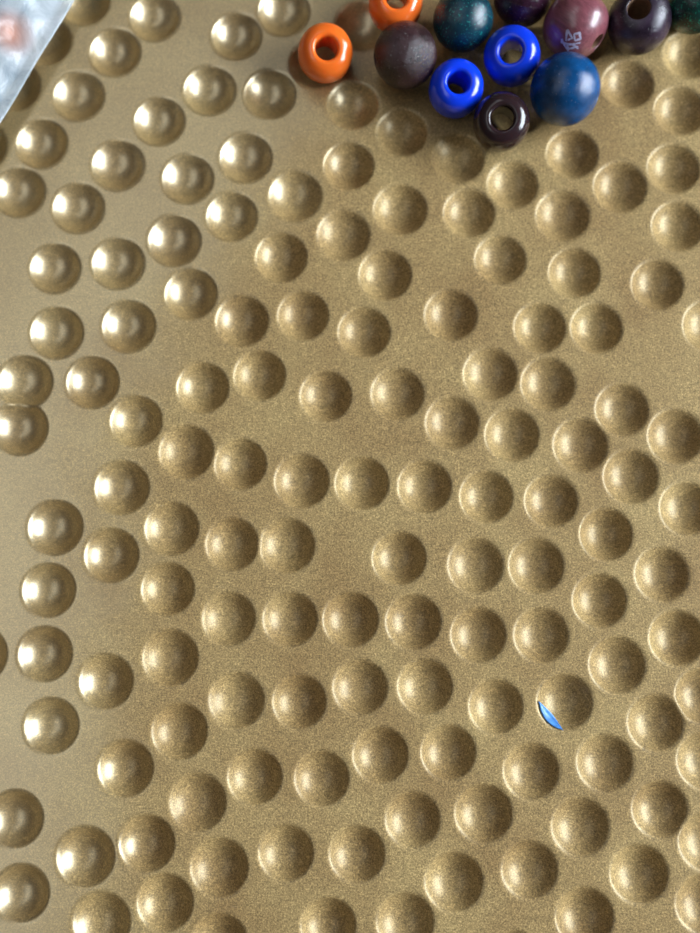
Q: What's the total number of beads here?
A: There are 12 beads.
